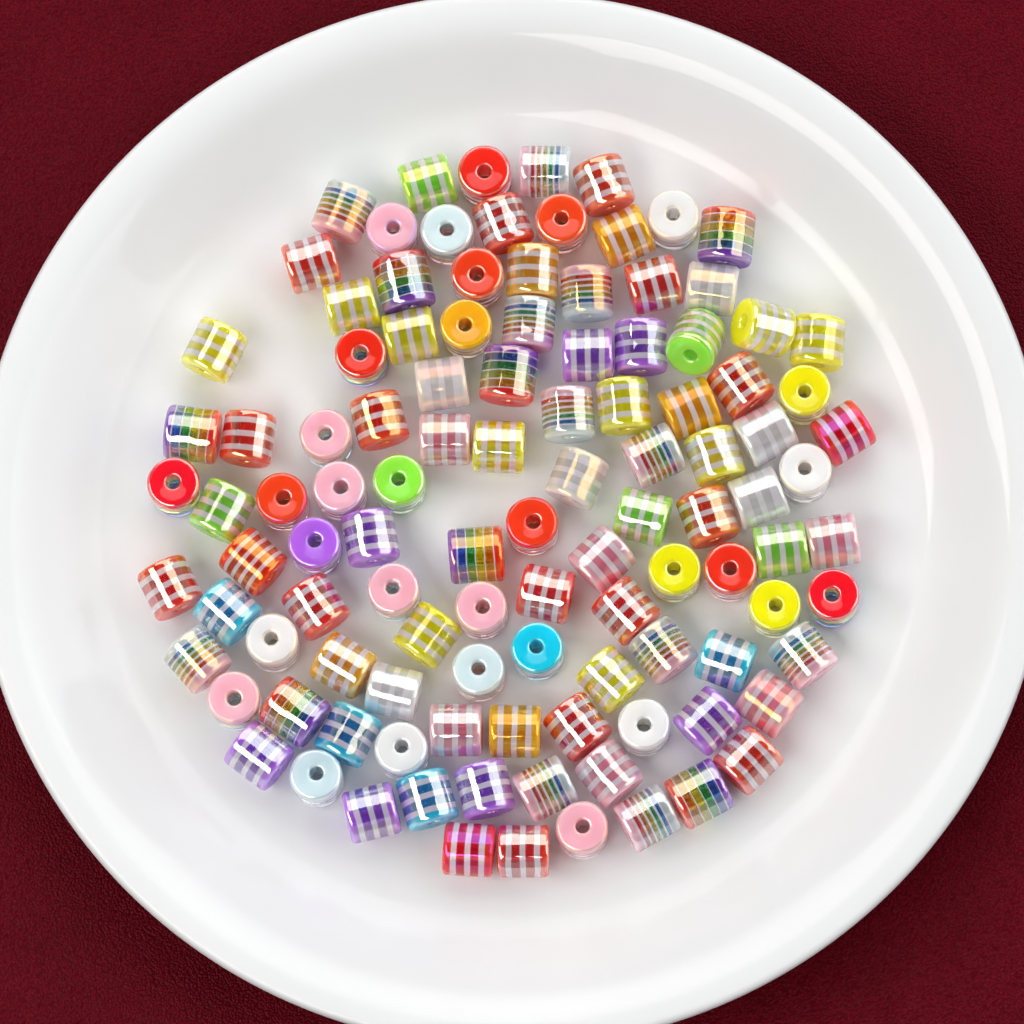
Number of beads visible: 110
